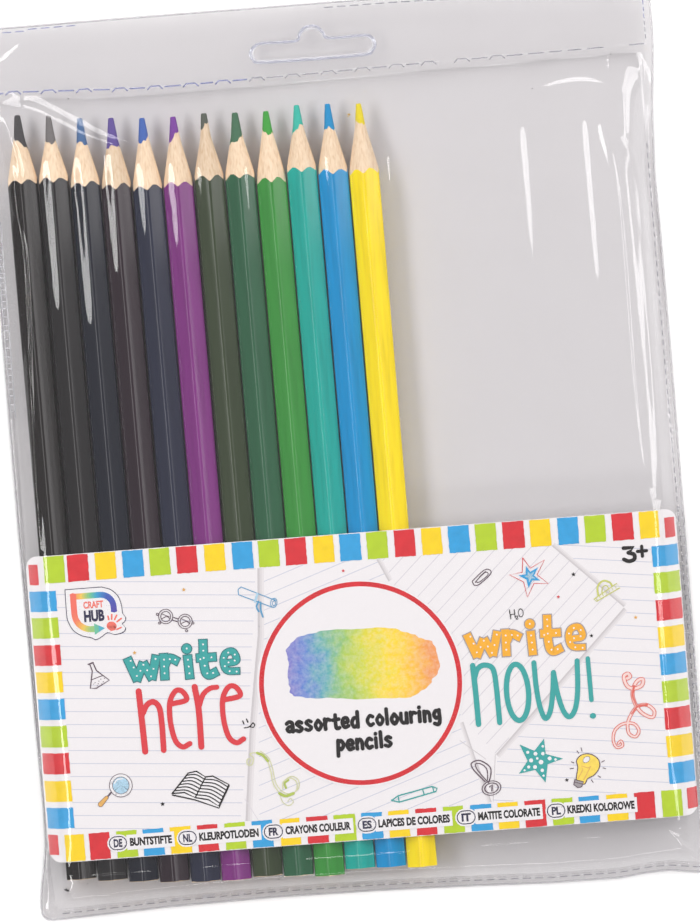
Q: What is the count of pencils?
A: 12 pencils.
